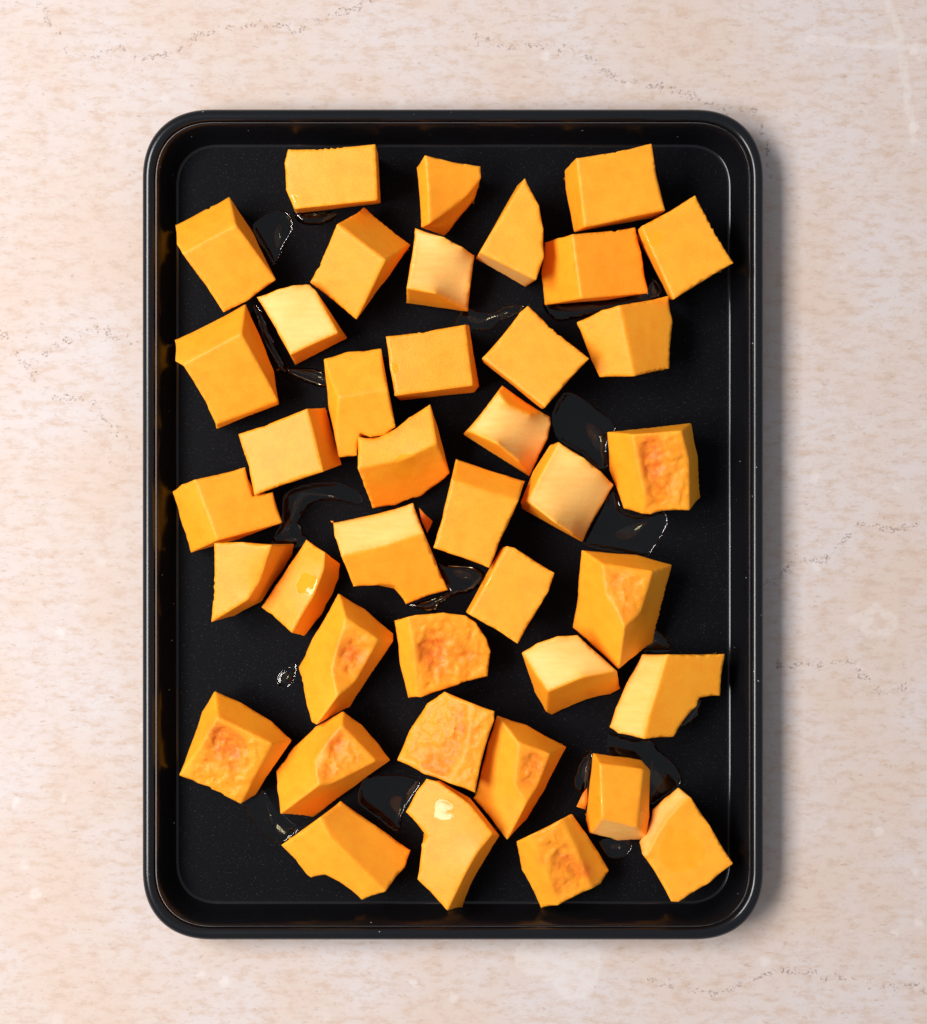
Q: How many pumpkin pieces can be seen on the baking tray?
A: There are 40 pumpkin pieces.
